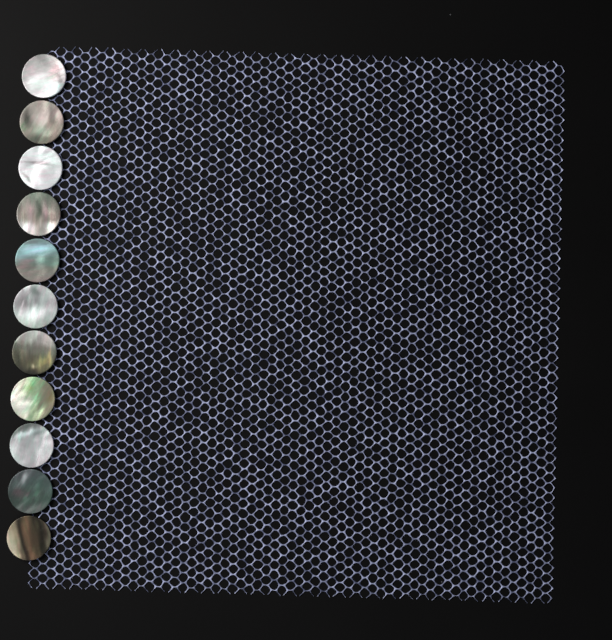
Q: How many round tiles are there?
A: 11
